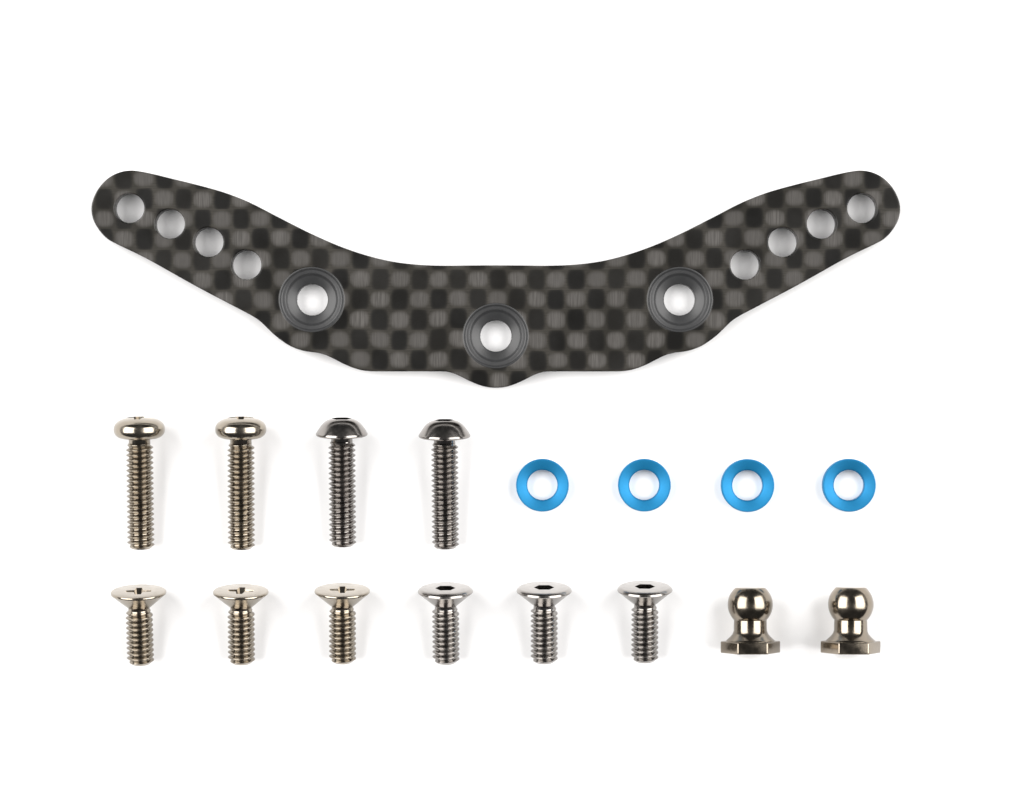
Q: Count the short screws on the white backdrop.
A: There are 6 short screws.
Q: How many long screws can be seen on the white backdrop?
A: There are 4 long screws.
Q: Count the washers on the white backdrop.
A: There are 4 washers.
